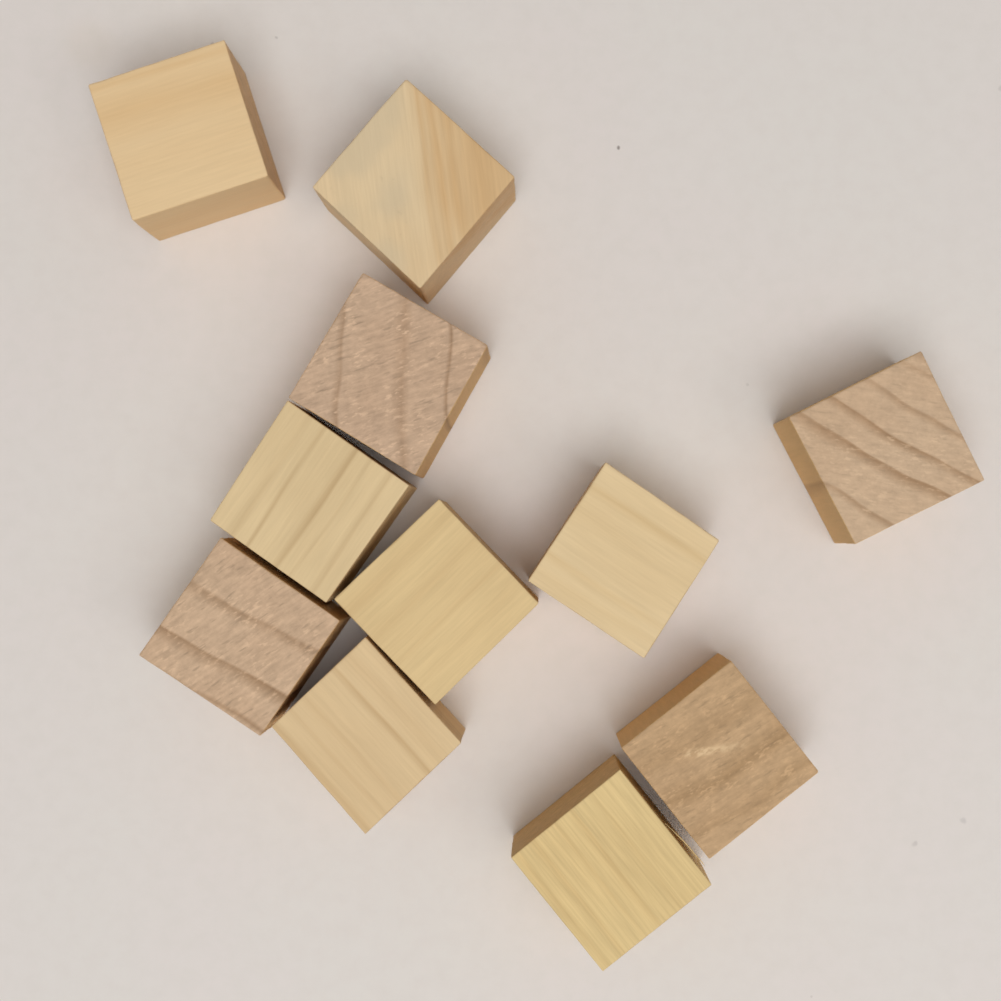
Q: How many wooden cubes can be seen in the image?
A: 11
